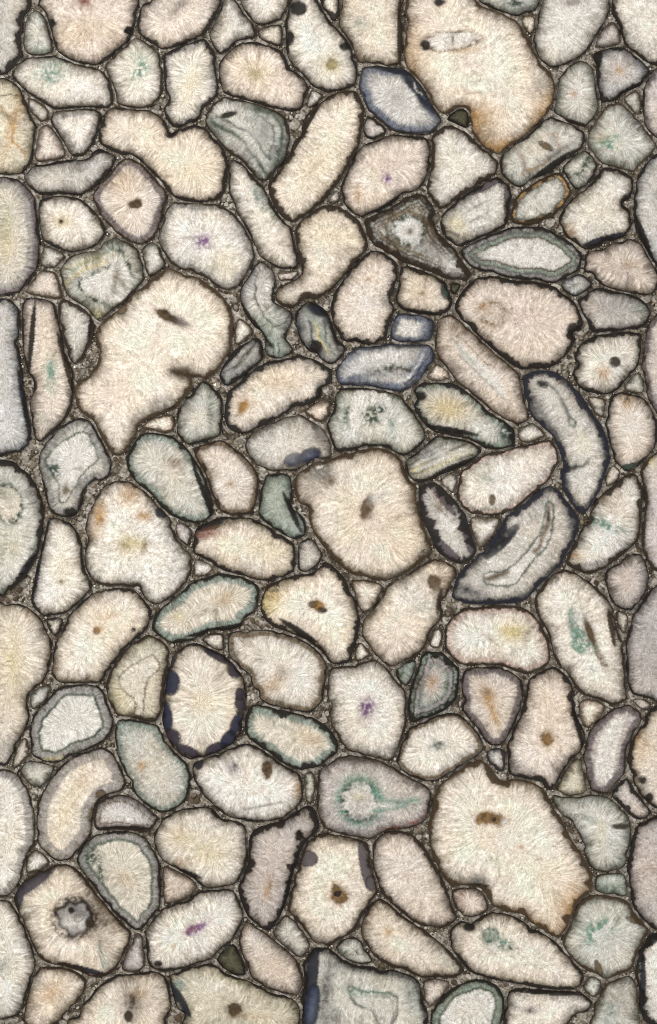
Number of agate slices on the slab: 189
